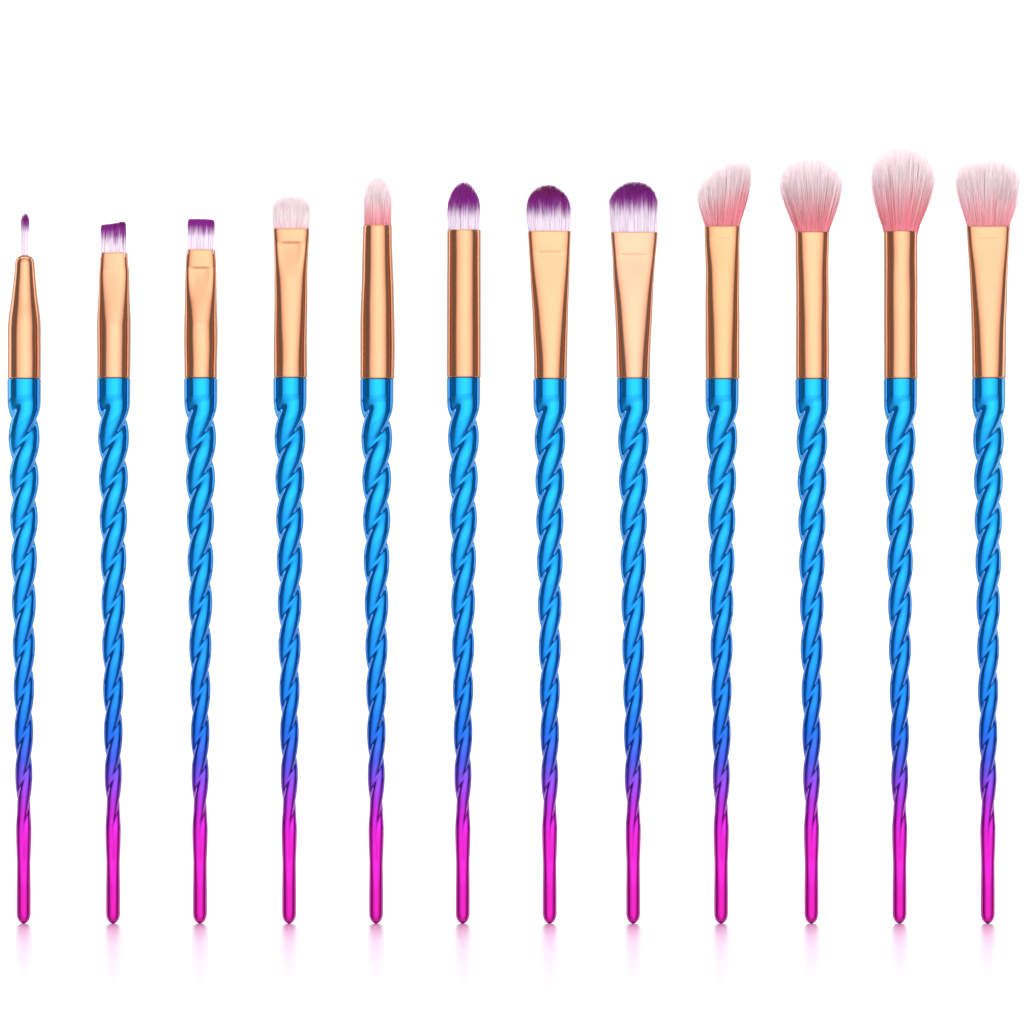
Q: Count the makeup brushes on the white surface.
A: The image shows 12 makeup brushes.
